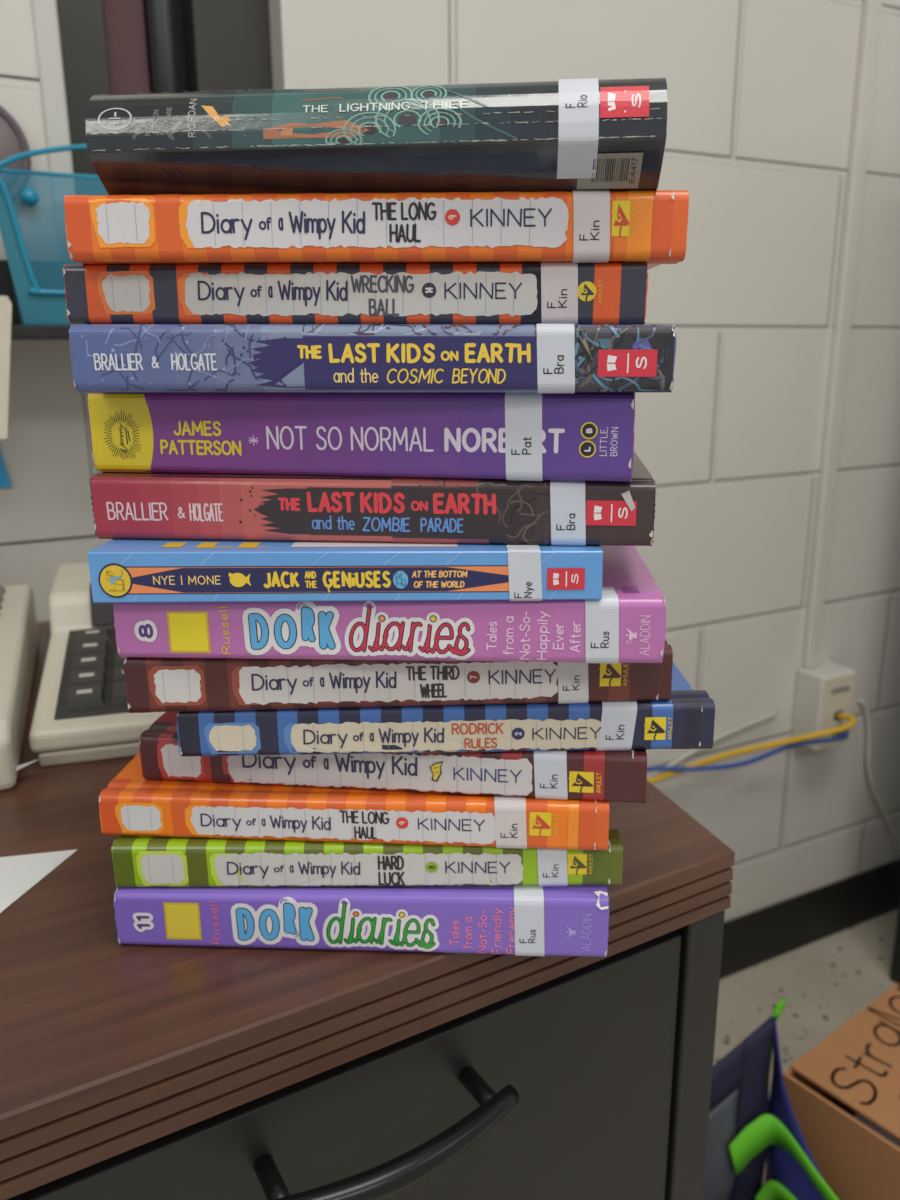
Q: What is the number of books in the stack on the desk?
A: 14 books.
